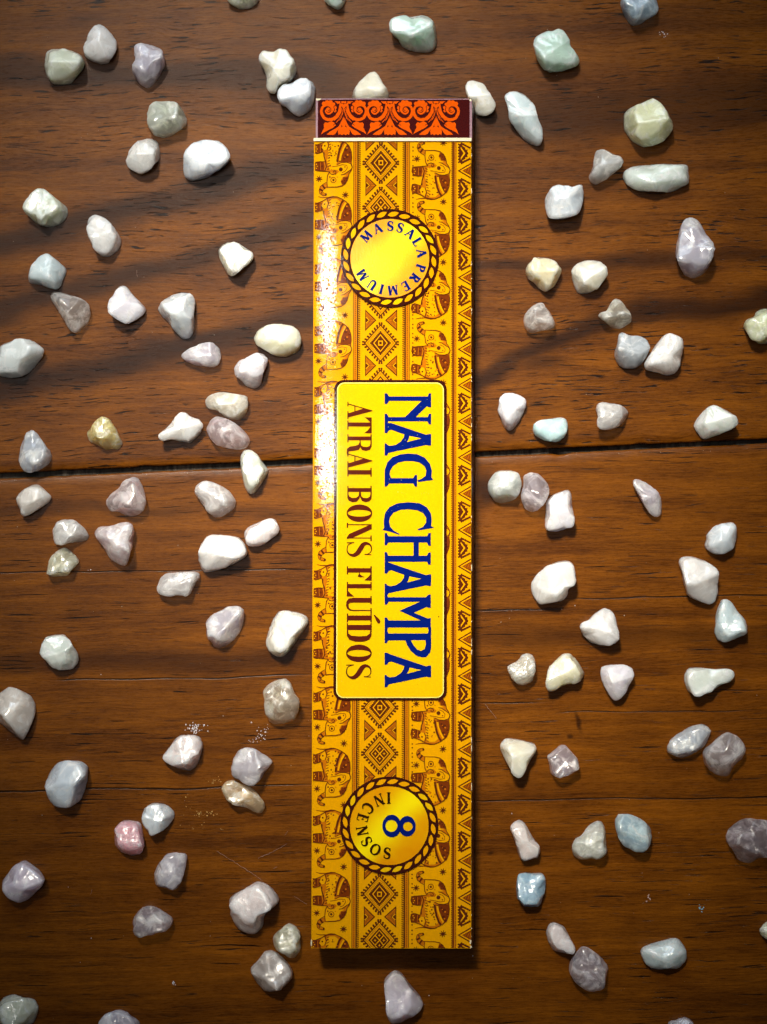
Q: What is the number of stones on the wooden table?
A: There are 105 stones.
